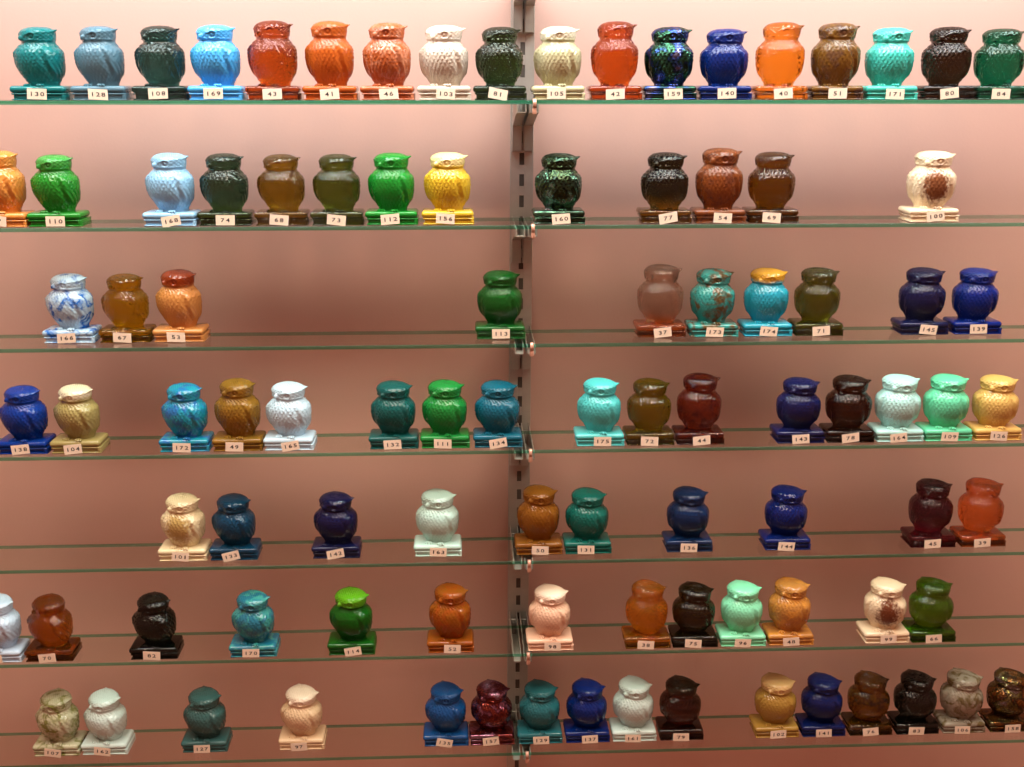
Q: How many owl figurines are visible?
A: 96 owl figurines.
